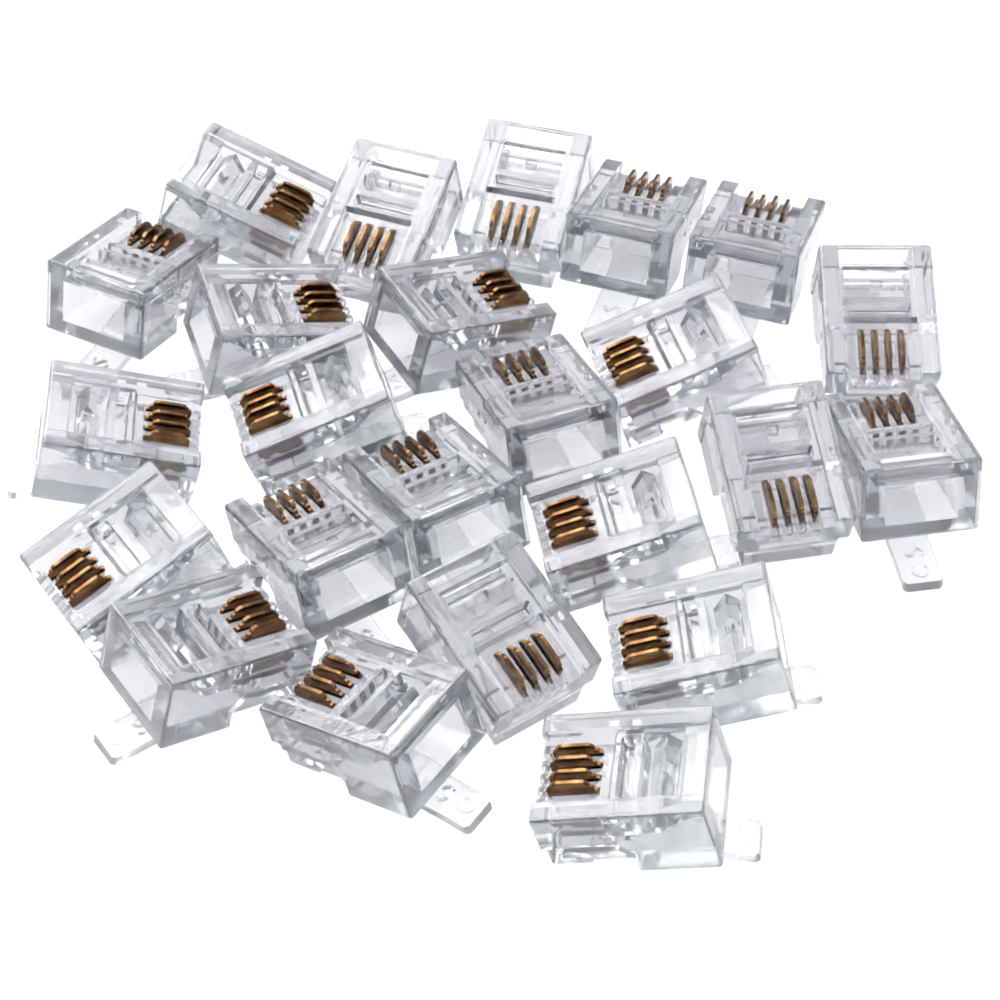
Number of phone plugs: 24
